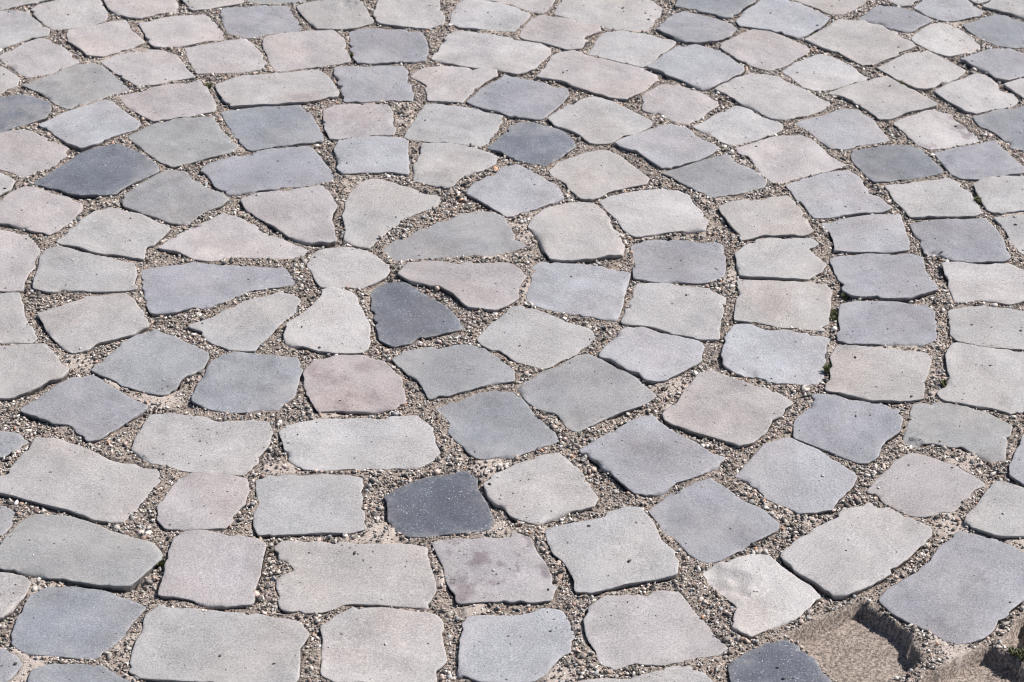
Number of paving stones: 161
